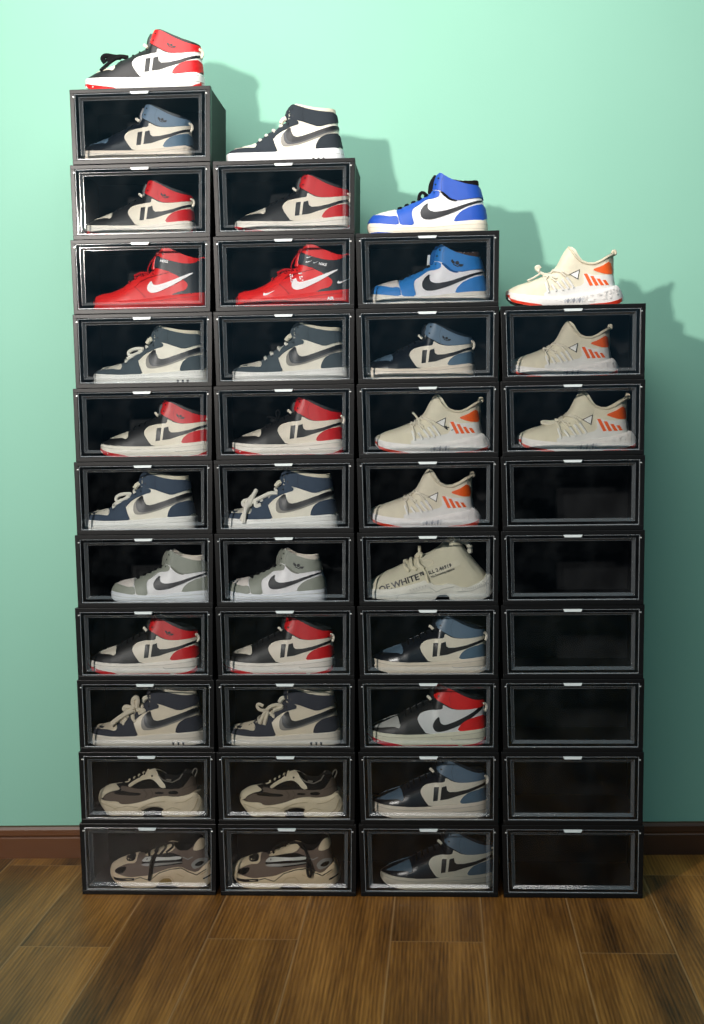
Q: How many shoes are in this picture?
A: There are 36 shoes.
